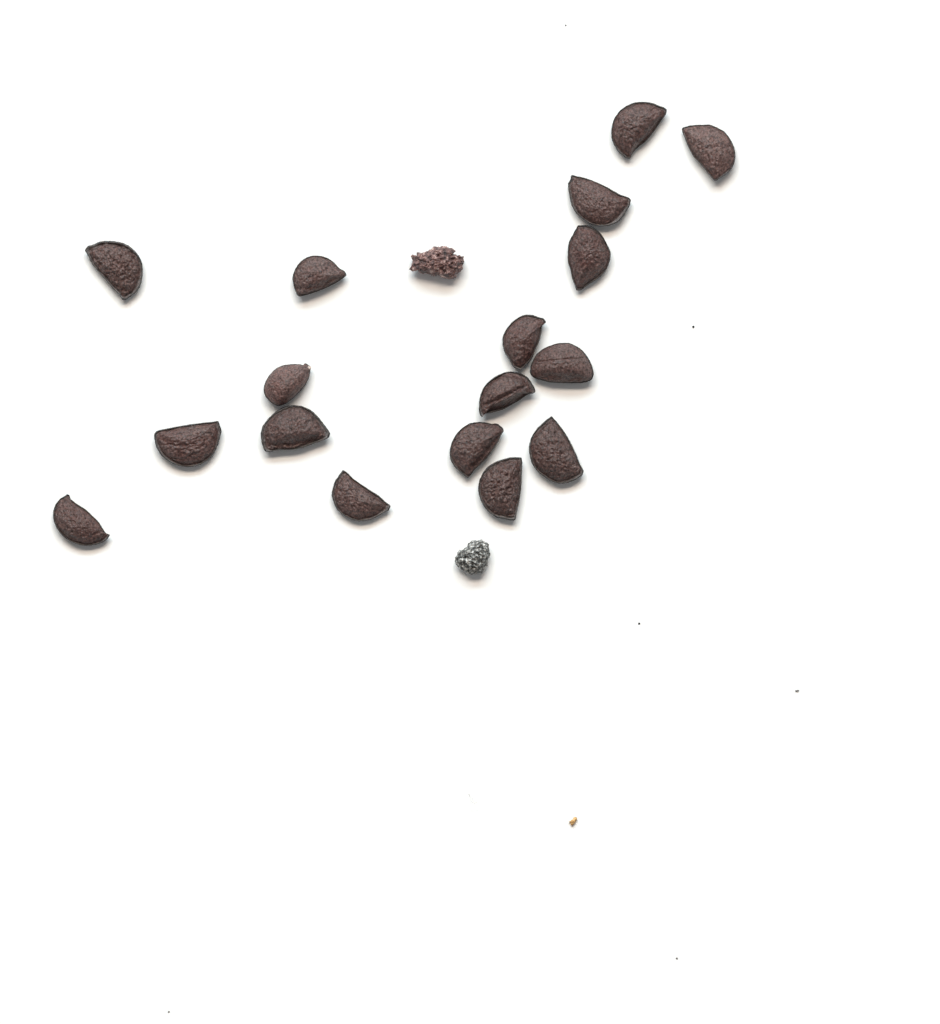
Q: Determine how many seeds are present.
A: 17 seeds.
